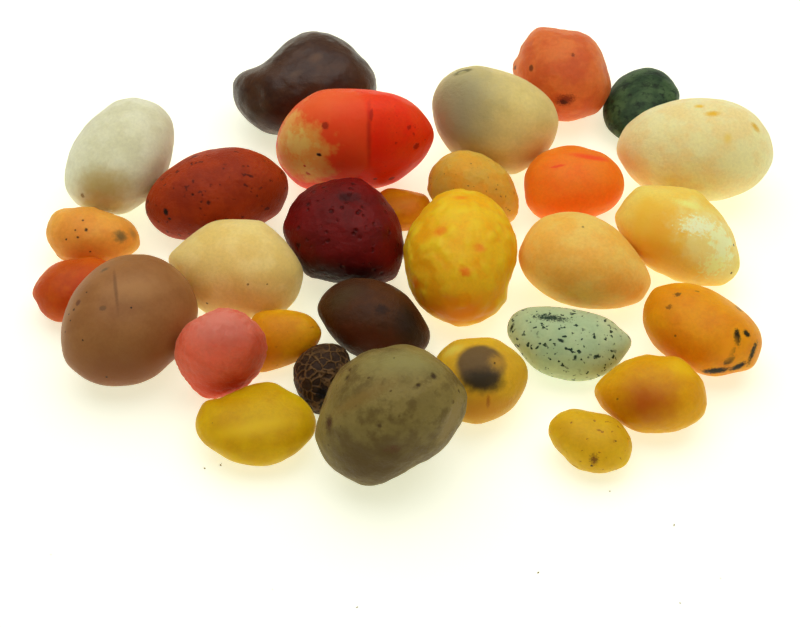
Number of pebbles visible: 30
